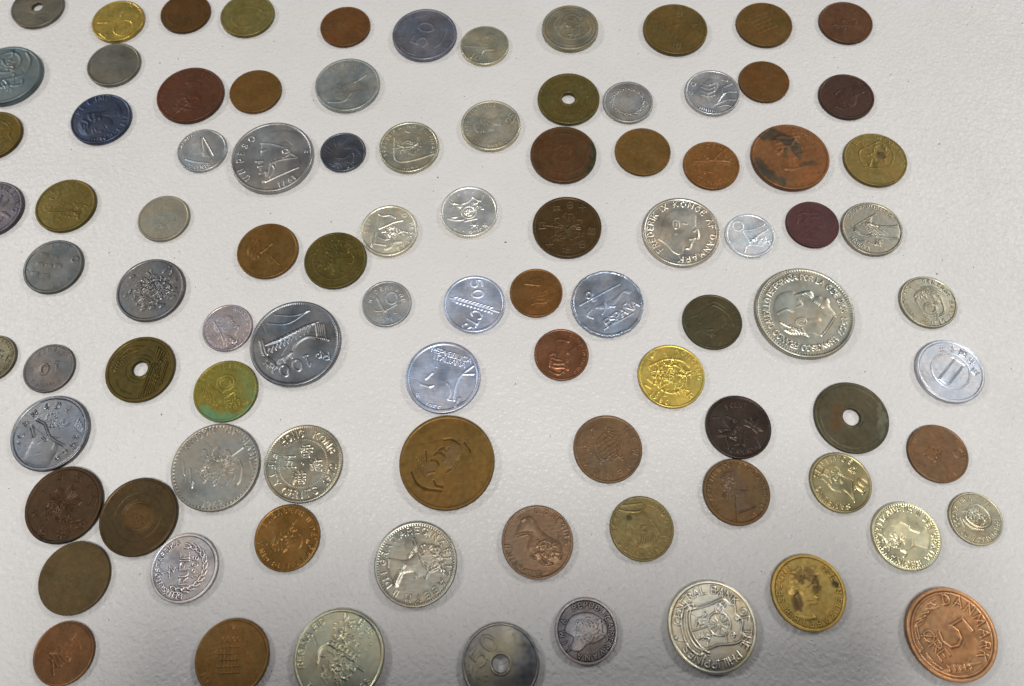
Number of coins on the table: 92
